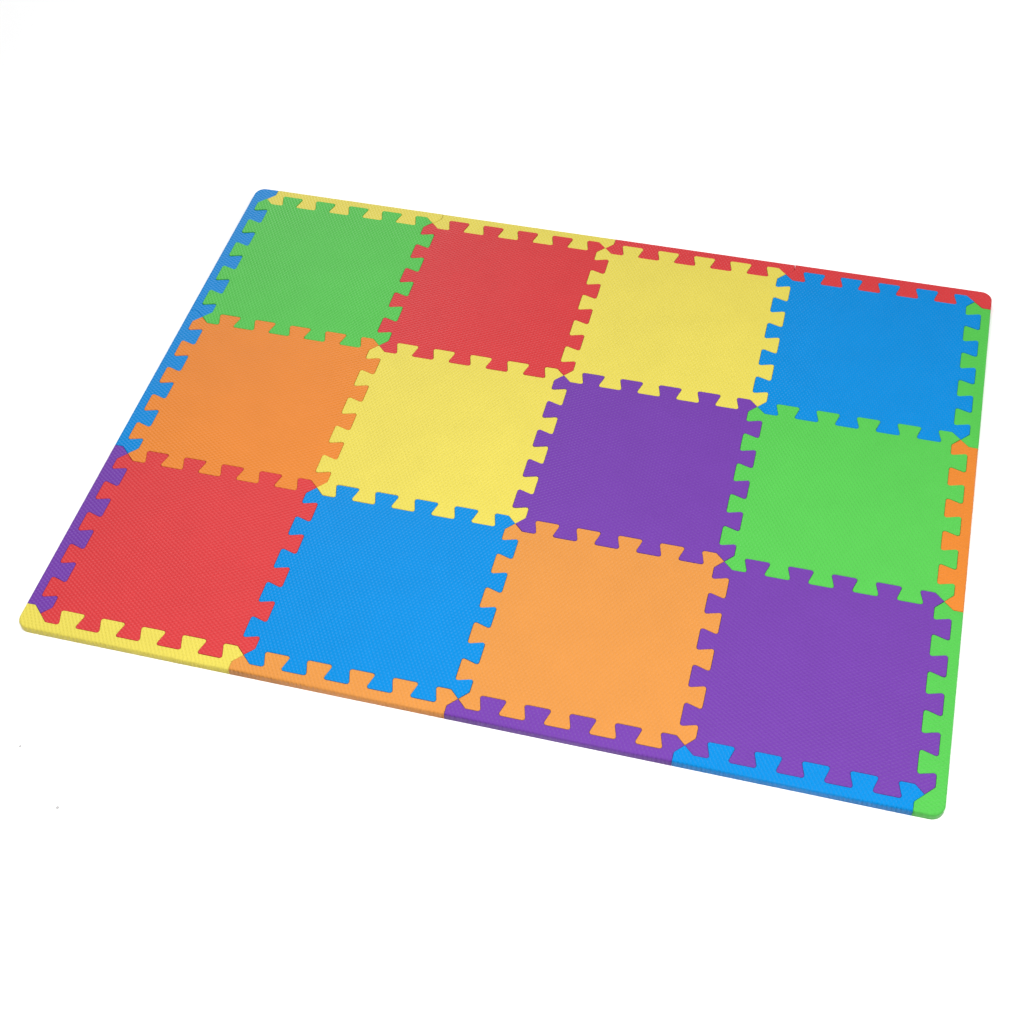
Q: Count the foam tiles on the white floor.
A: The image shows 12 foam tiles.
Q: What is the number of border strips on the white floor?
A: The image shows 14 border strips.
